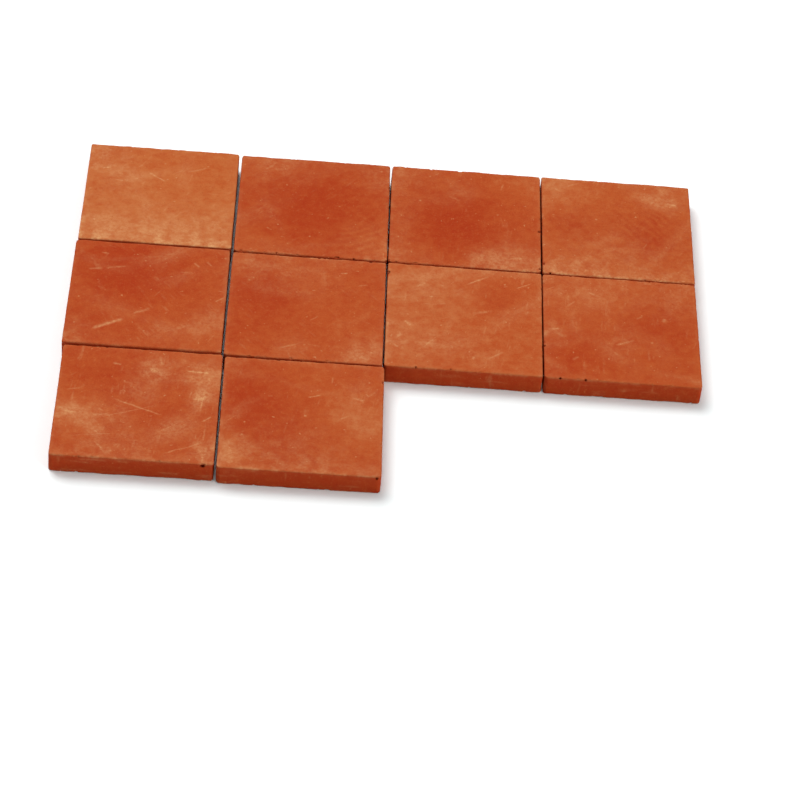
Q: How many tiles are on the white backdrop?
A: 10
